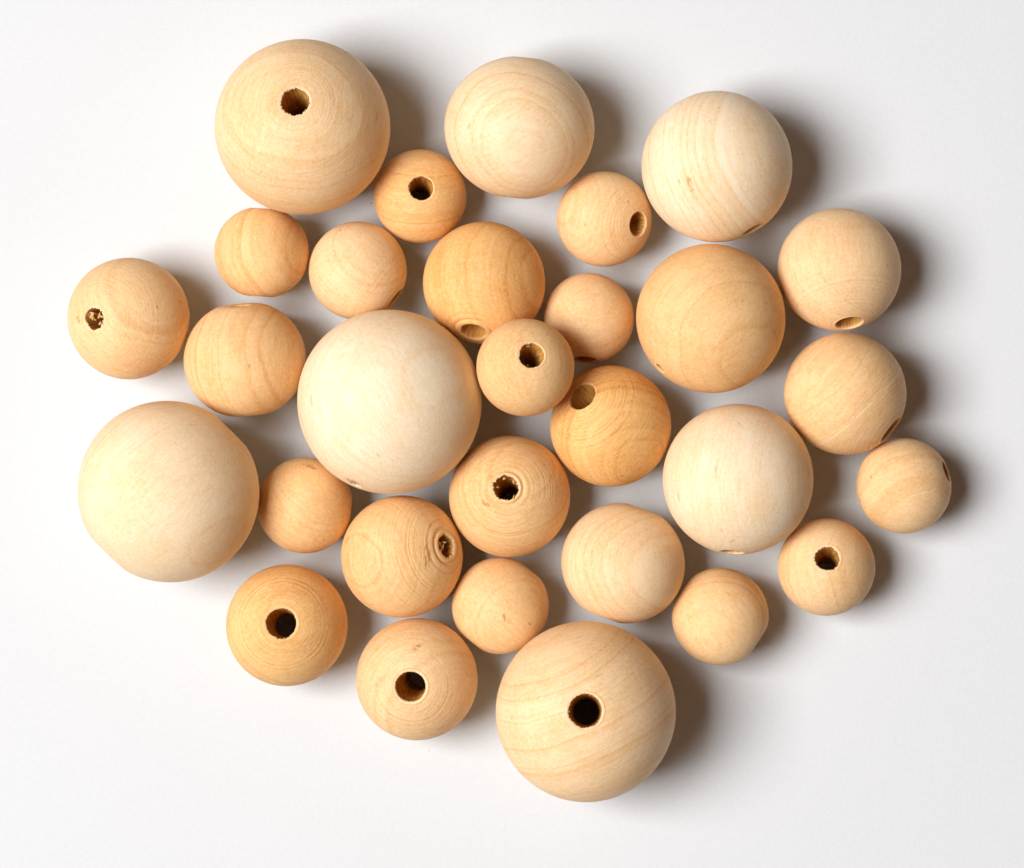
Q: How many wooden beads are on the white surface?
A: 30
